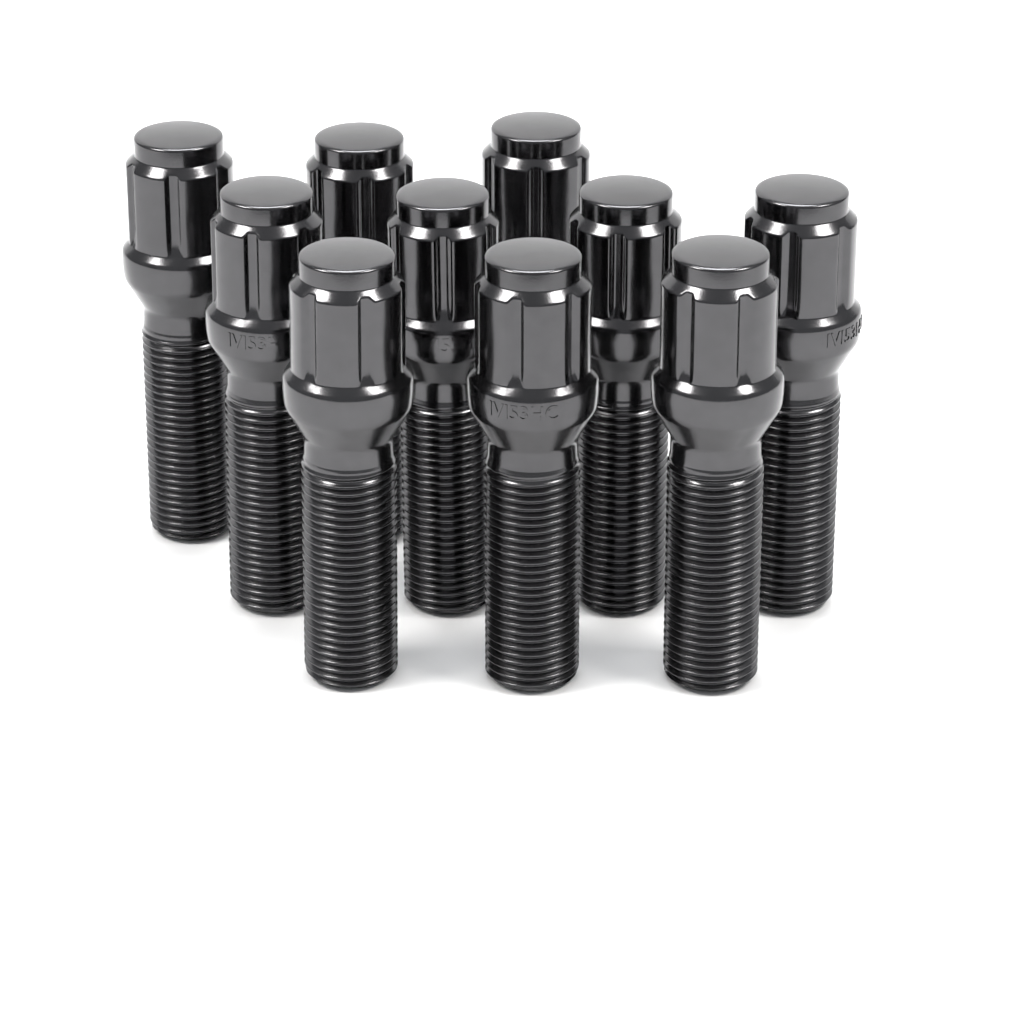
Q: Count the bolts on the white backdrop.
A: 10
